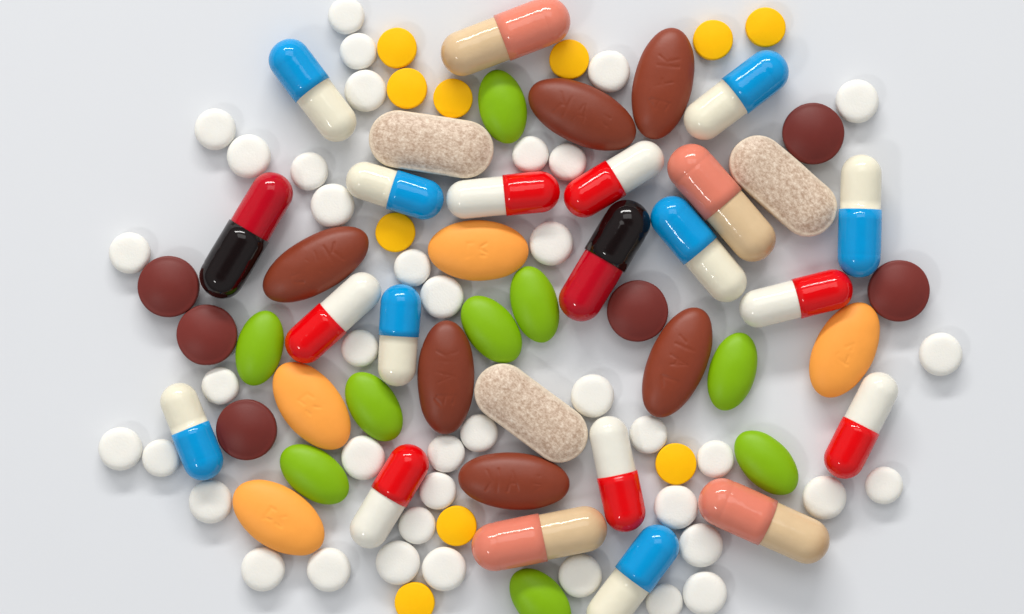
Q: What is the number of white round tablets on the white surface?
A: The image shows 40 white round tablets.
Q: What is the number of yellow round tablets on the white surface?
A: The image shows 10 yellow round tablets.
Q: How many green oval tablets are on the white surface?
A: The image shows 9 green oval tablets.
